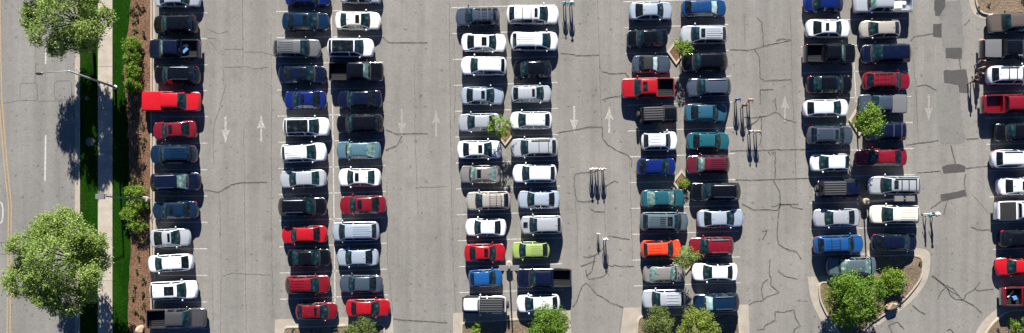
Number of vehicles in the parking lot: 119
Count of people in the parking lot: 18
